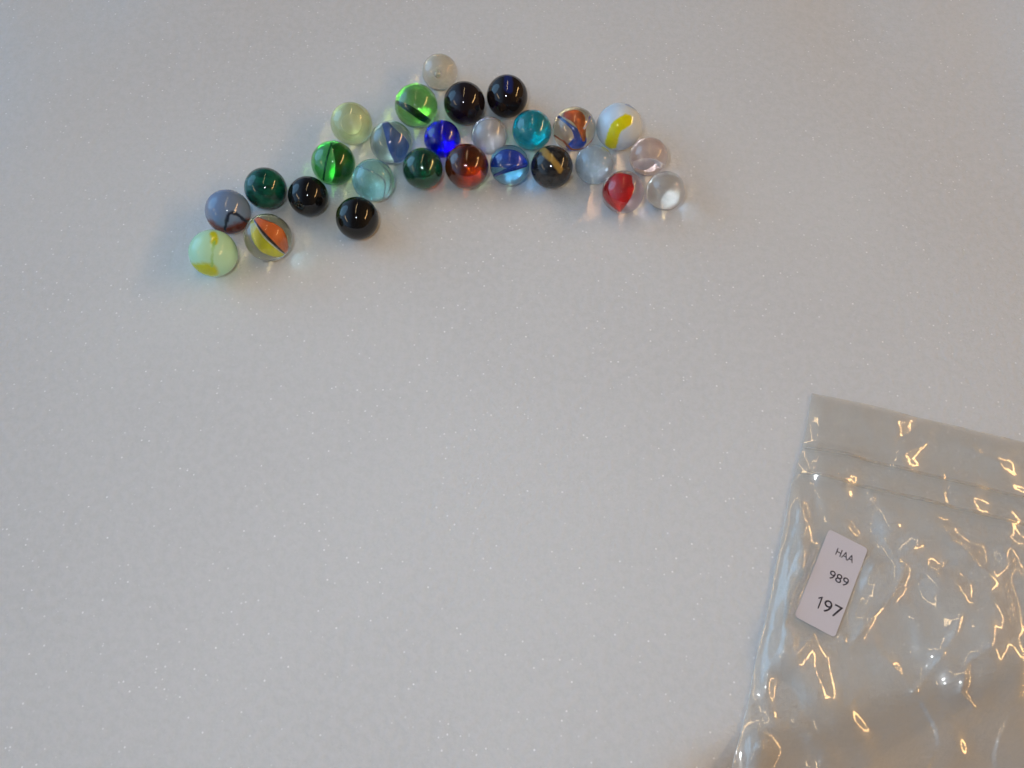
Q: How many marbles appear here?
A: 27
